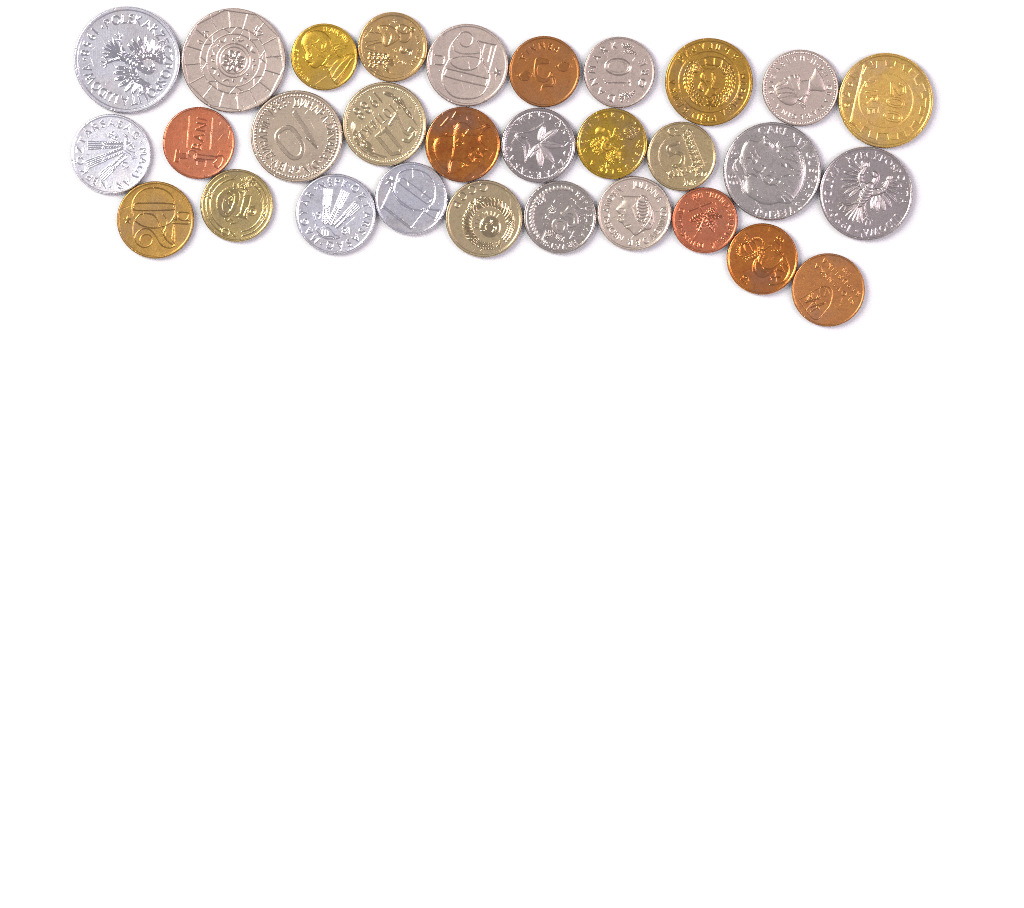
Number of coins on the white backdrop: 30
